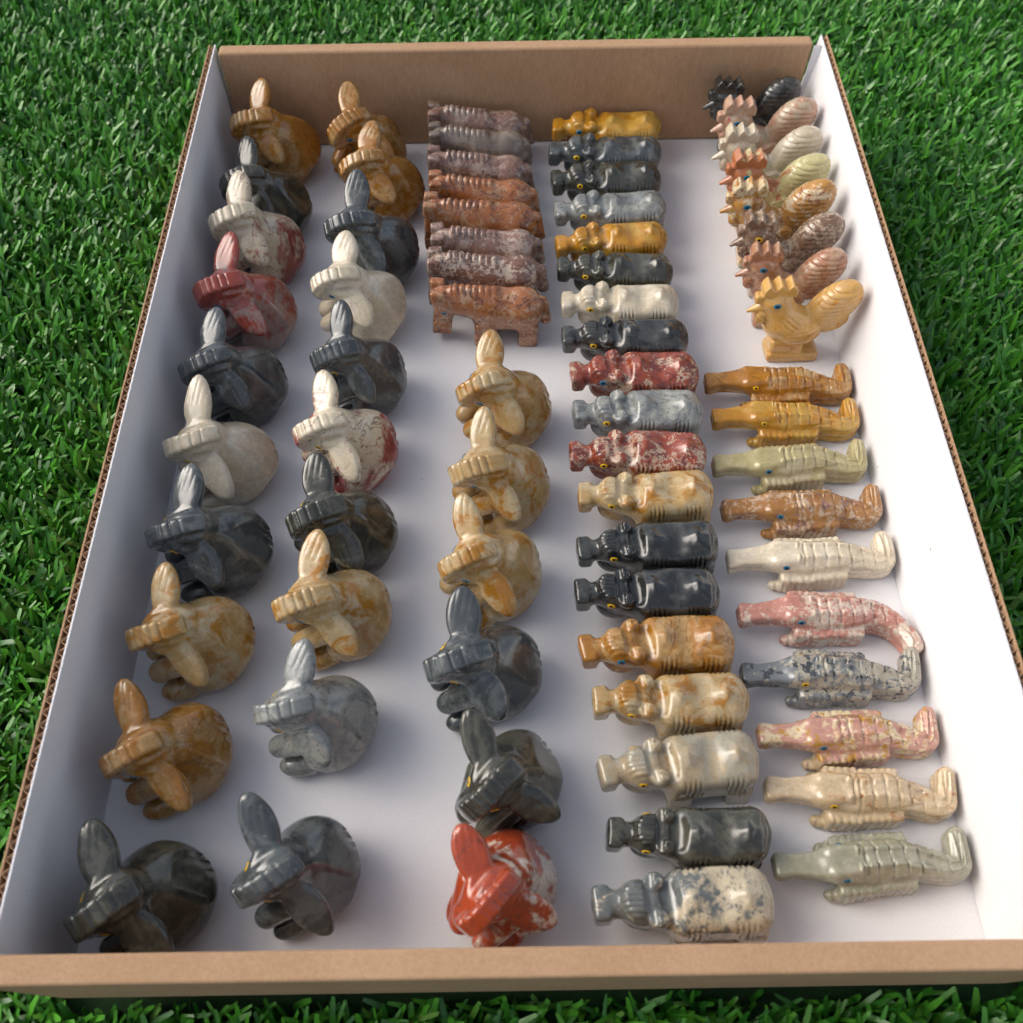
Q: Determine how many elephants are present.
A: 26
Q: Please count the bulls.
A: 19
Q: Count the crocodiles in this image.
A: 10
